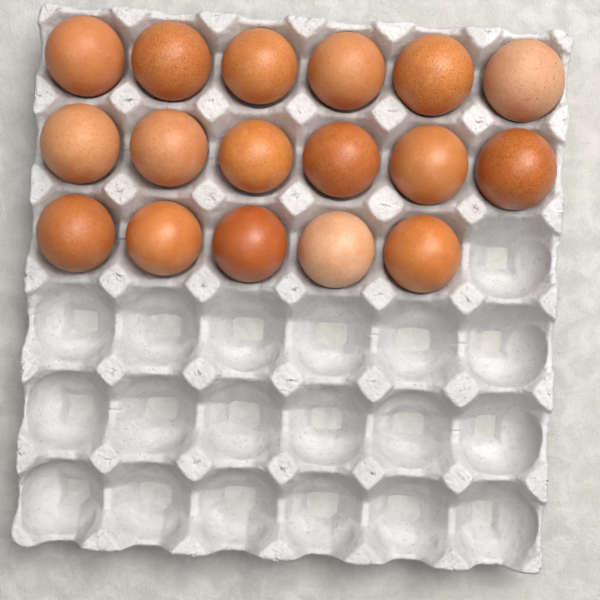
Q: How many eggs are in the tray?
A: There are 17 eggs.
